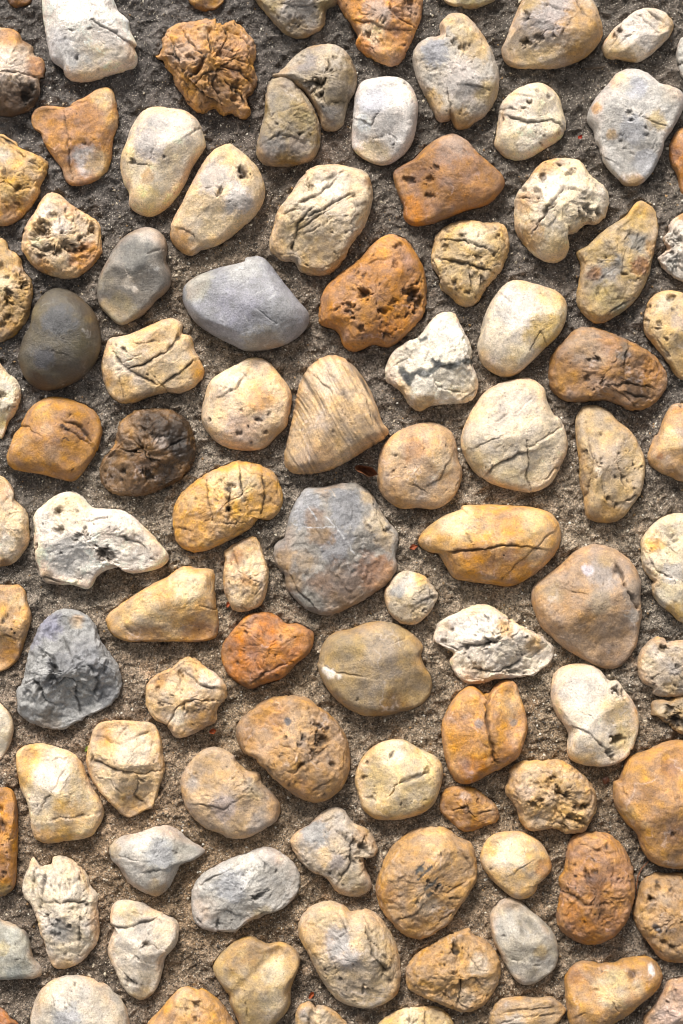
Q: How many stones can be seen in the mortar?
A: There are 100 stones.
